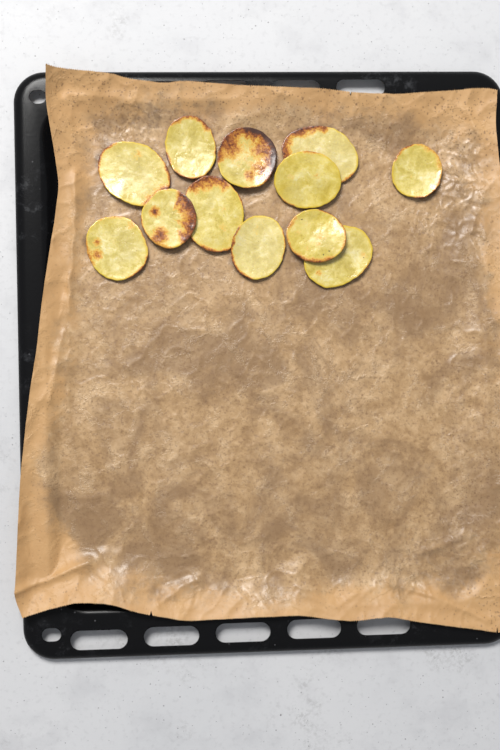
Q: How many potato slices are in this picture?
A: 12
